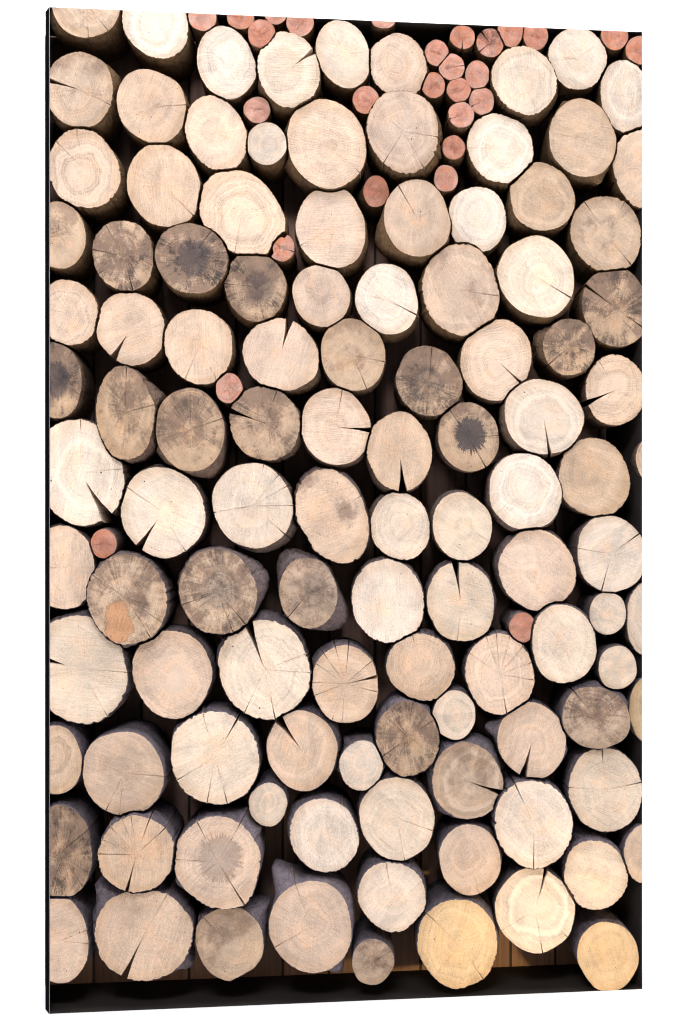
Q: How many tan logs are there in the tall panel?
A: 110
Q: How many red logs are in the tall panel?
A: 28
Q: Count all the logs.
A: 138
